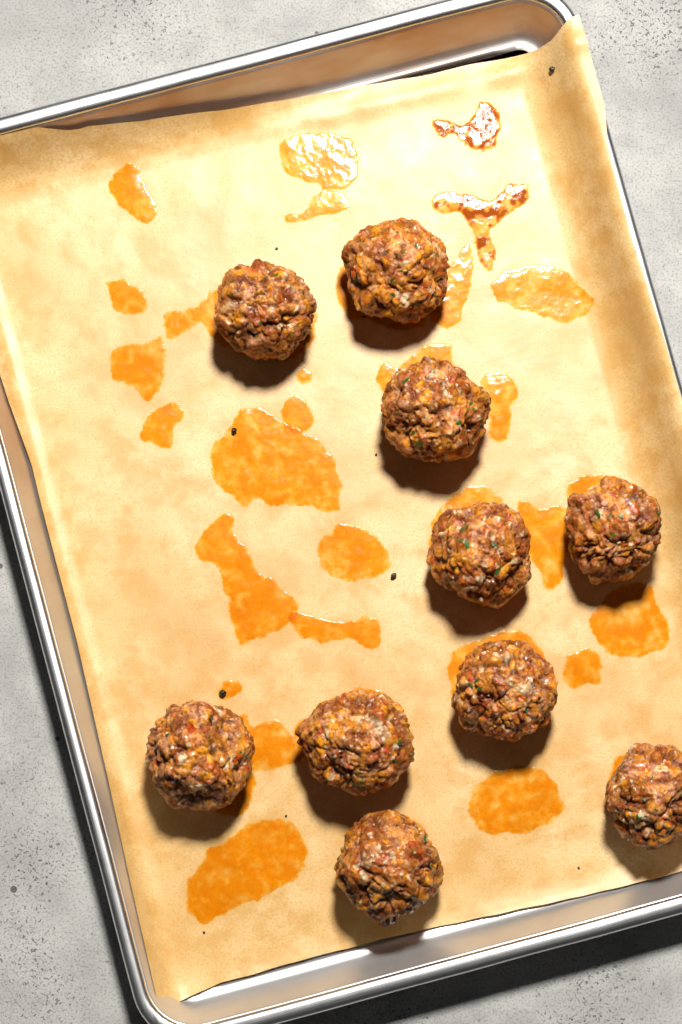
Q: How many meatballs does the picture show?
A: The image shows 10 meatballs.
